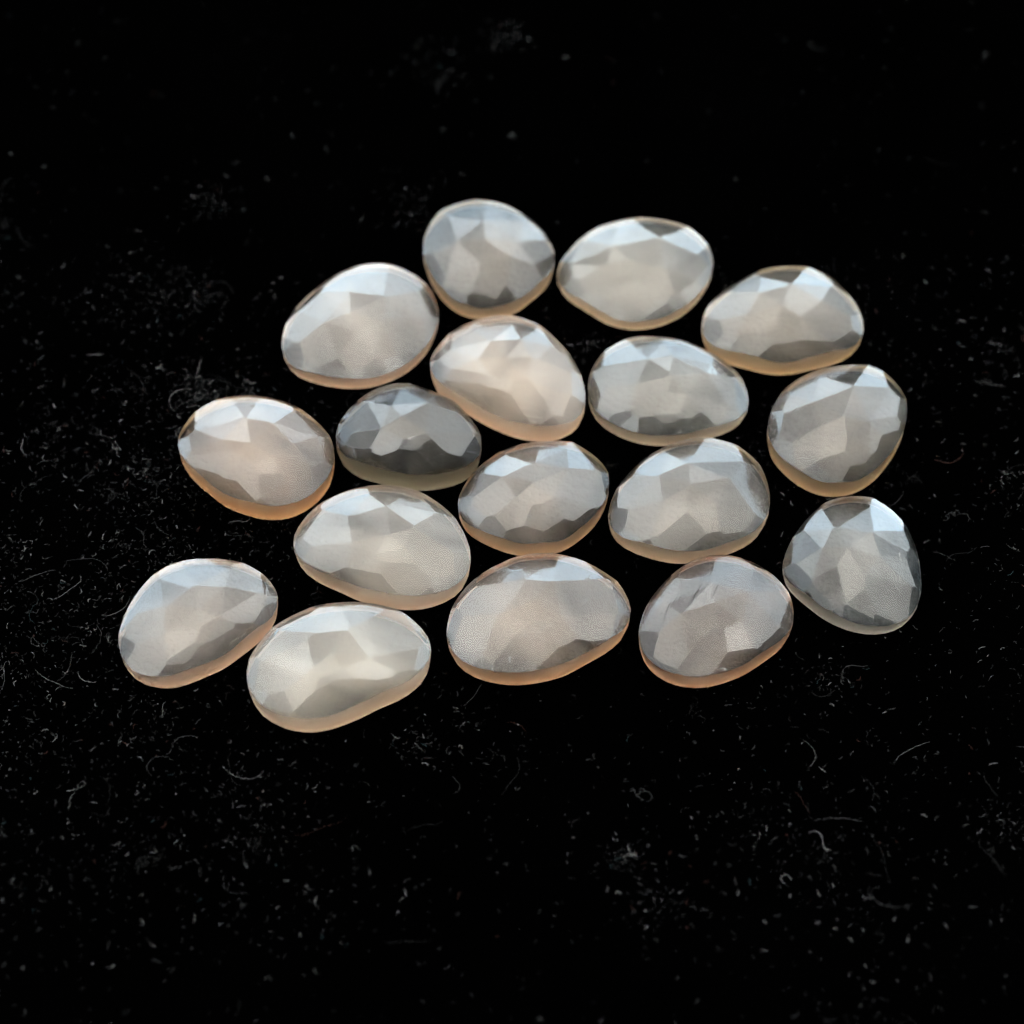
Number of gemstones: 17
